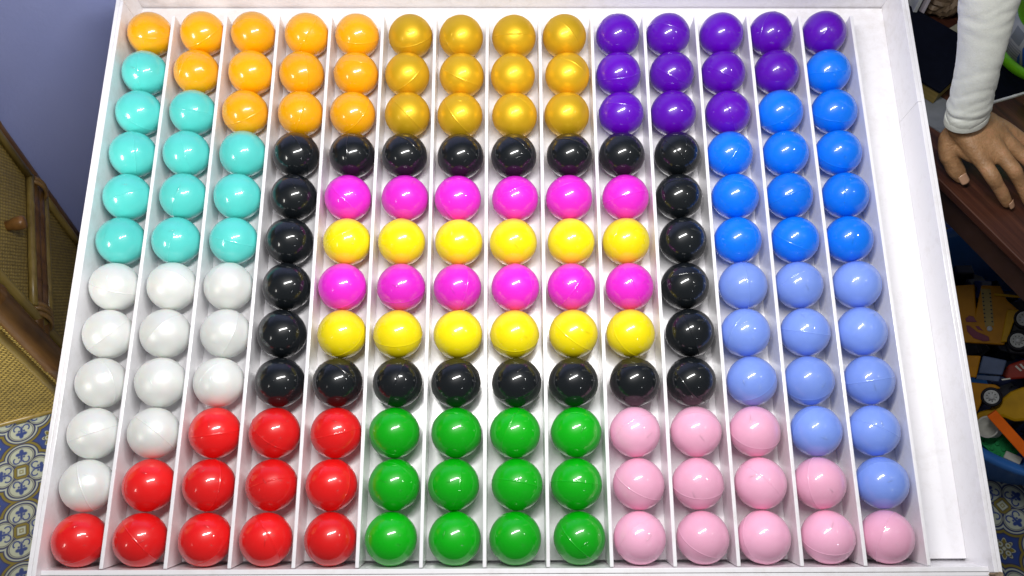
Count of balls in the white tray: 168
